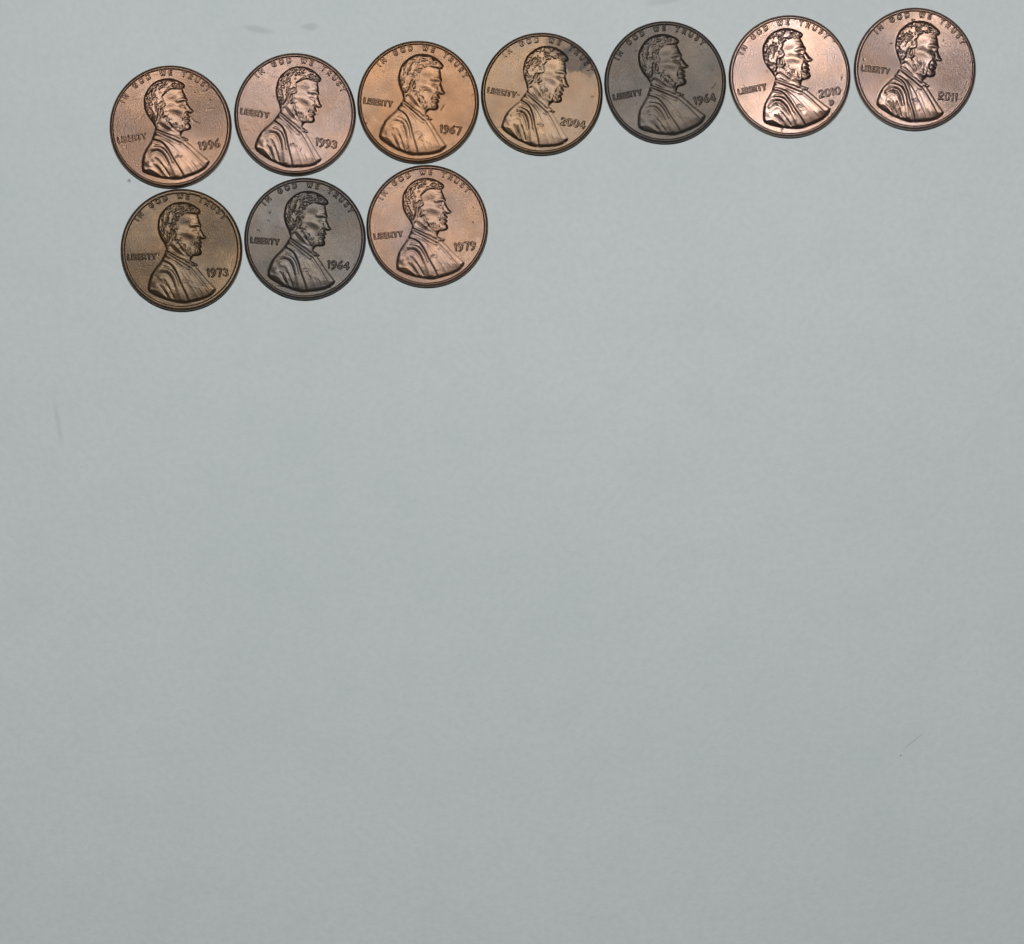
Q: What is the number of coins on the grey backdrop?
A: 10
